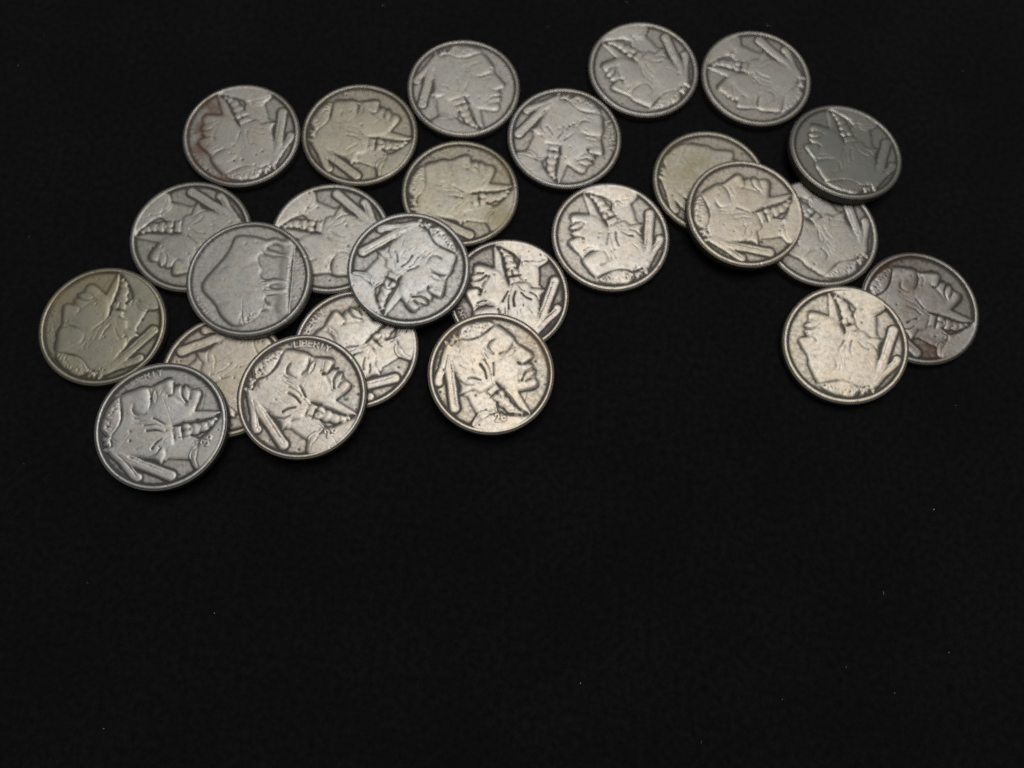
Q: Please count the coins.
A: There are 25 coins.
